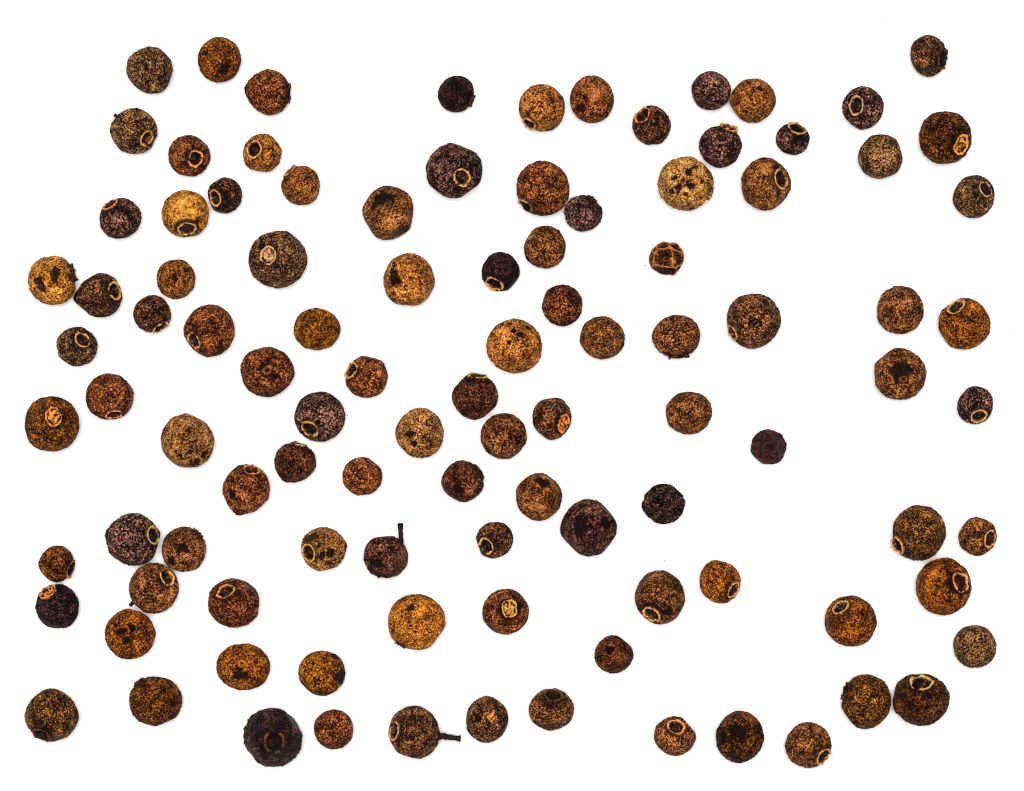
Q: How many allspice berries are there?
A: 103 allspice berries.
